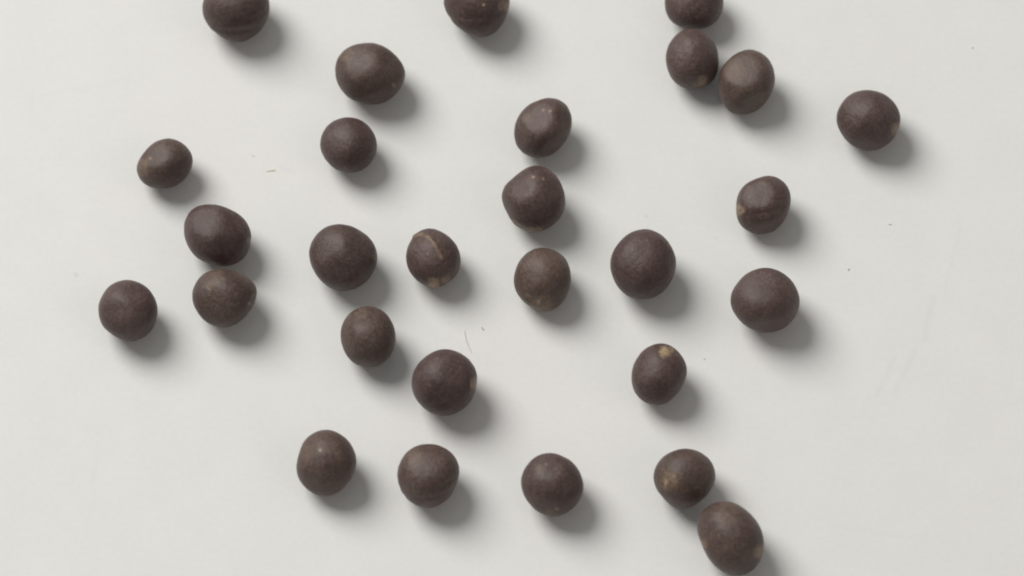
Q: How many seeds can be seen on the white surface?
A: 28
